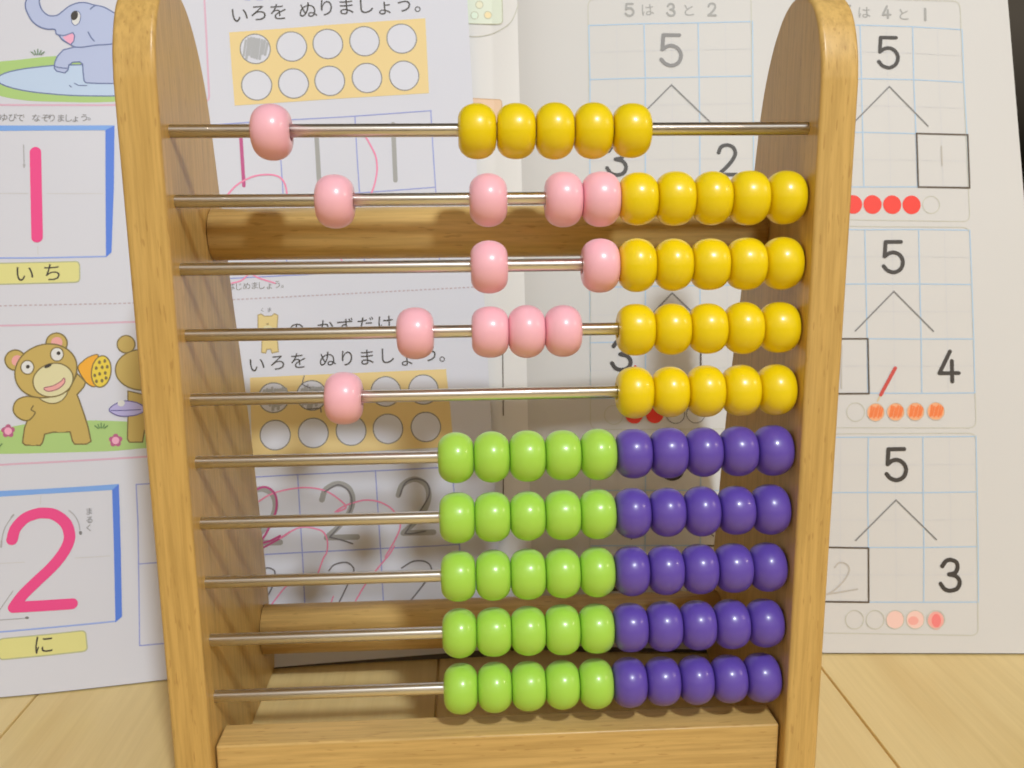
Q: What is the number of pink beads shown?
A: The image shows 12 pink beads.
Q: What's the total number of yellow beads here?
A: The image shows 25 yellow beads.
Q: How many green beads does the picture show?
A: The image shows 25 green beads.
